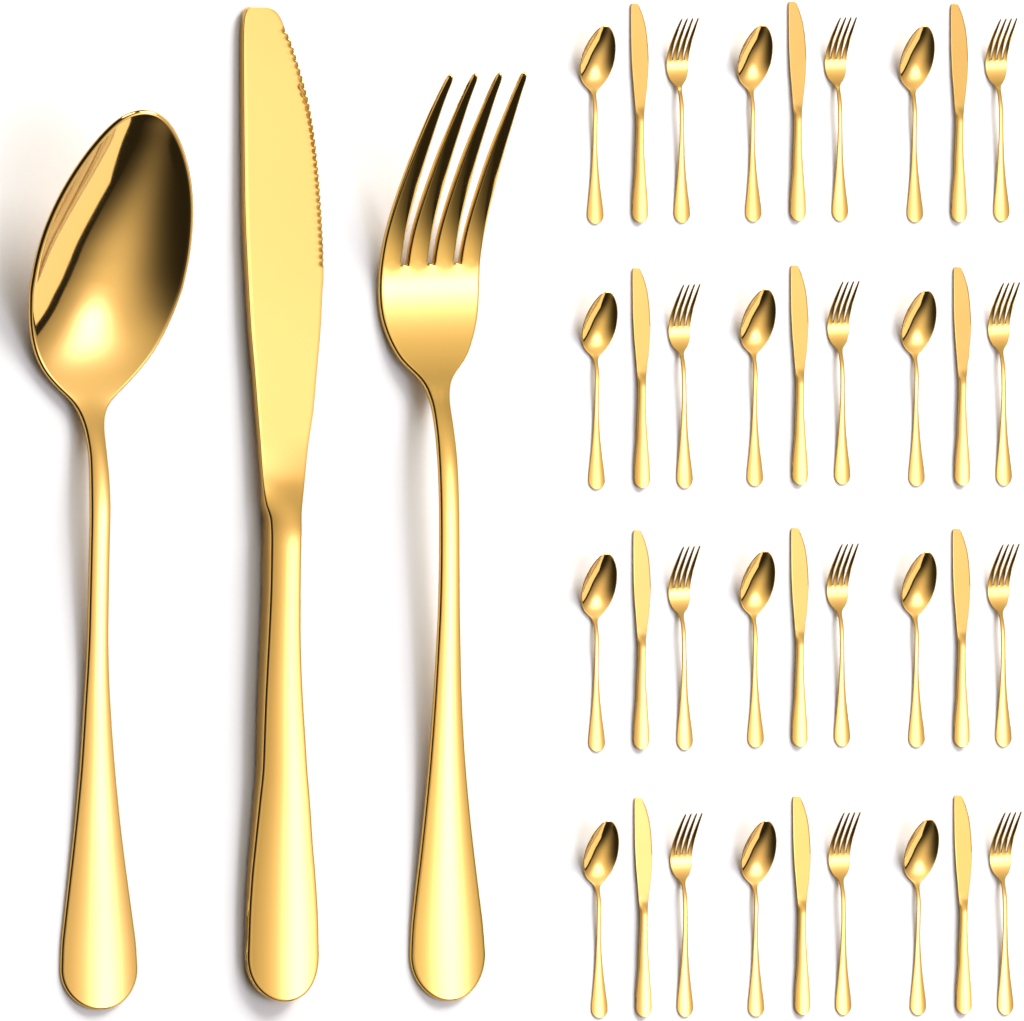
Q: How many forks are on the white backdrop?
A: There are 13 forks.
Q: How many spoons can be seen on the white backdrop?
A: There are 13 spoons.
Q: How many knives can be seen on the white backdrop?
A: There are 13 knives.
